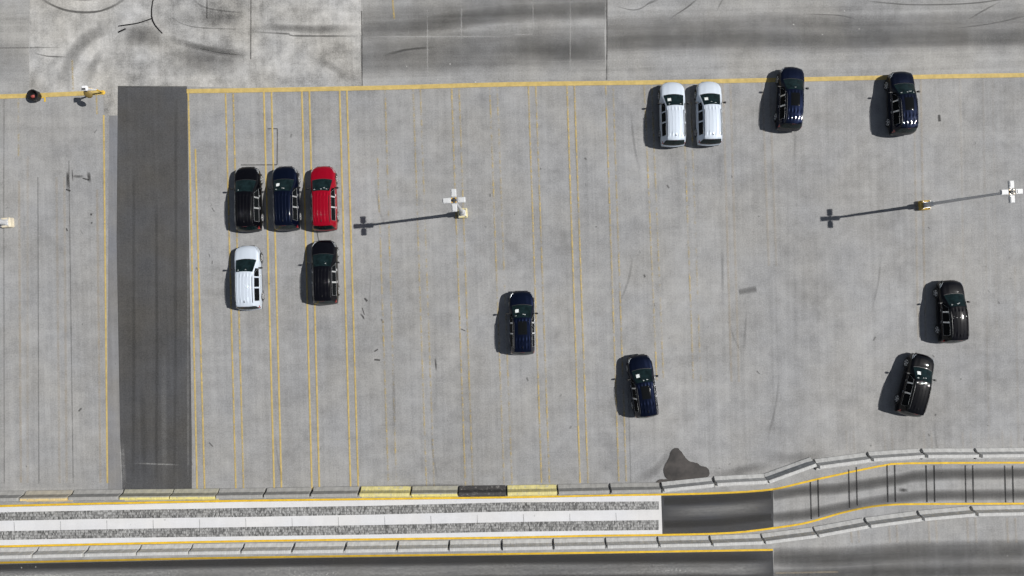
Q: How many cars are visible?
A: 13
